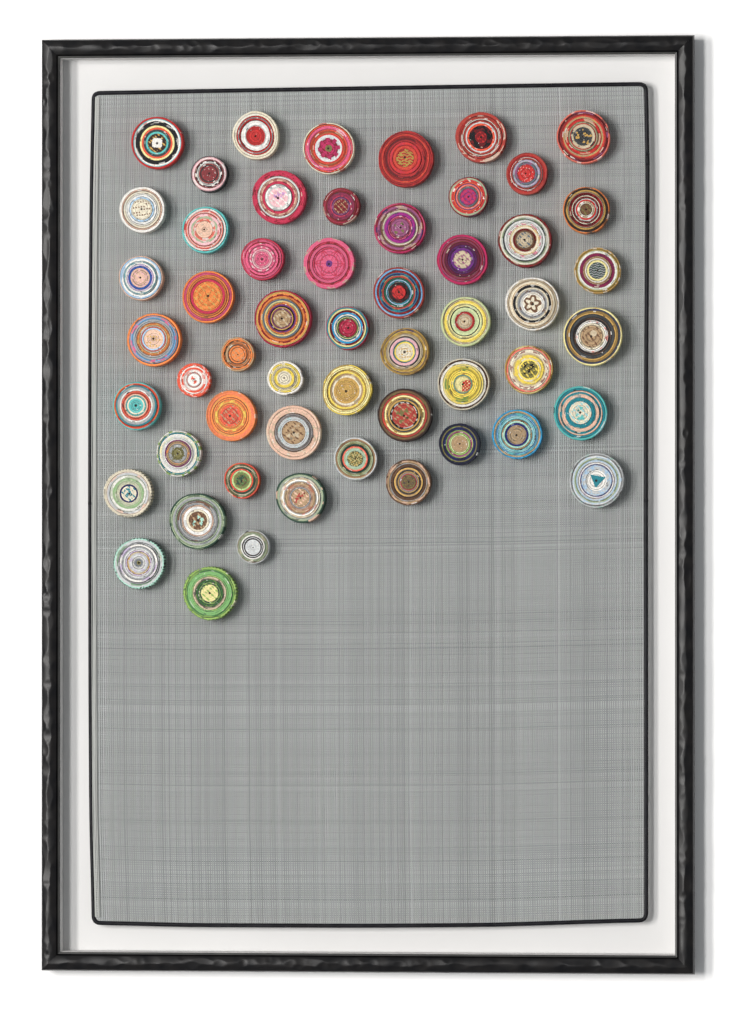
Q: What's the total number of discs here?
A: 54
